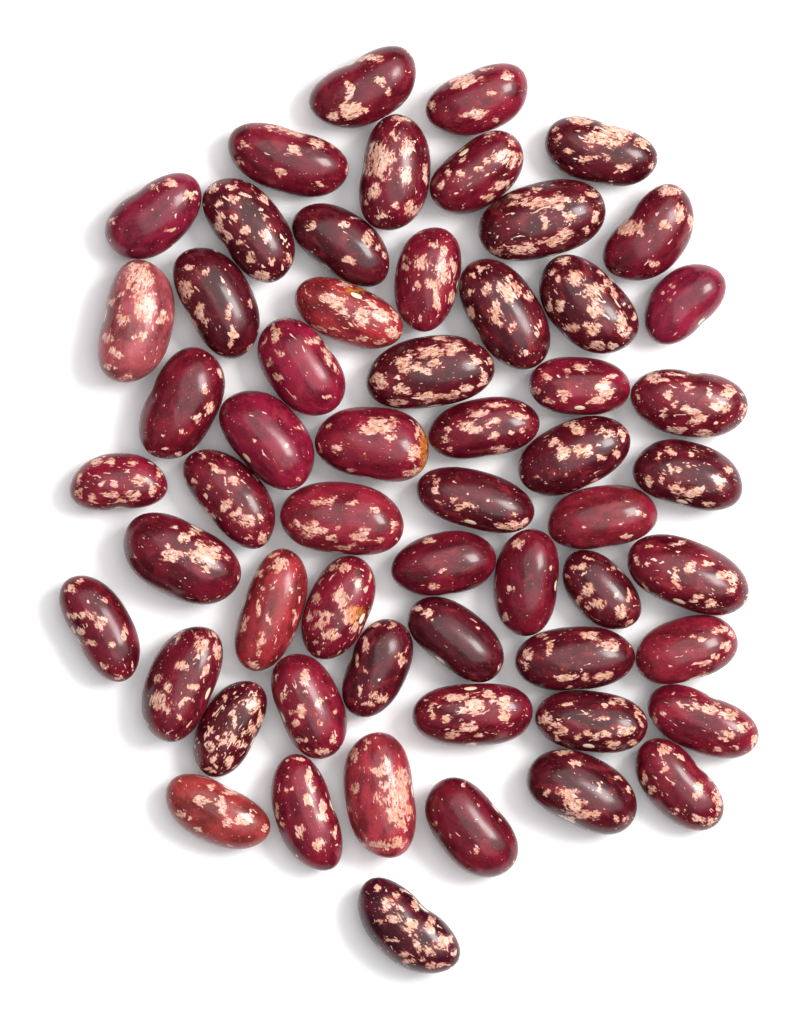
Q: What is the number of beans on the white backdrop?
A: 58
